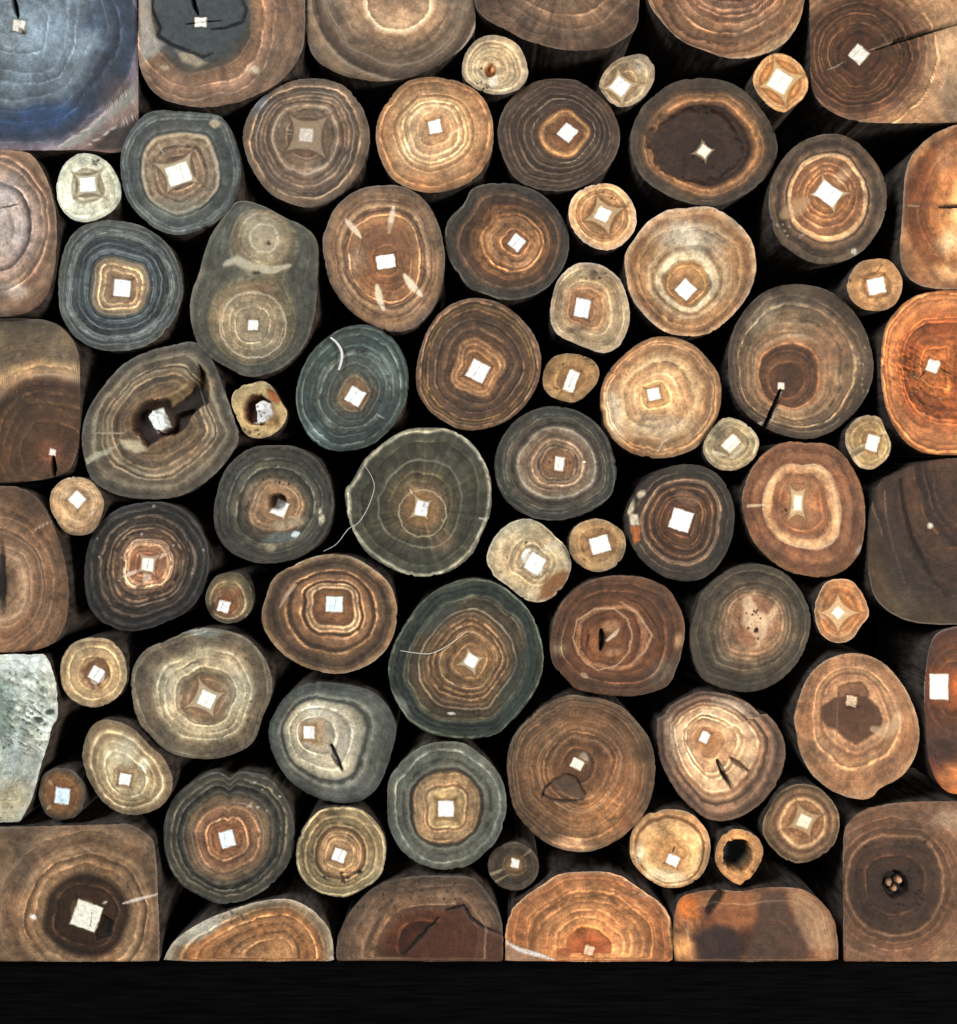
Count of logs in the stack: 77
